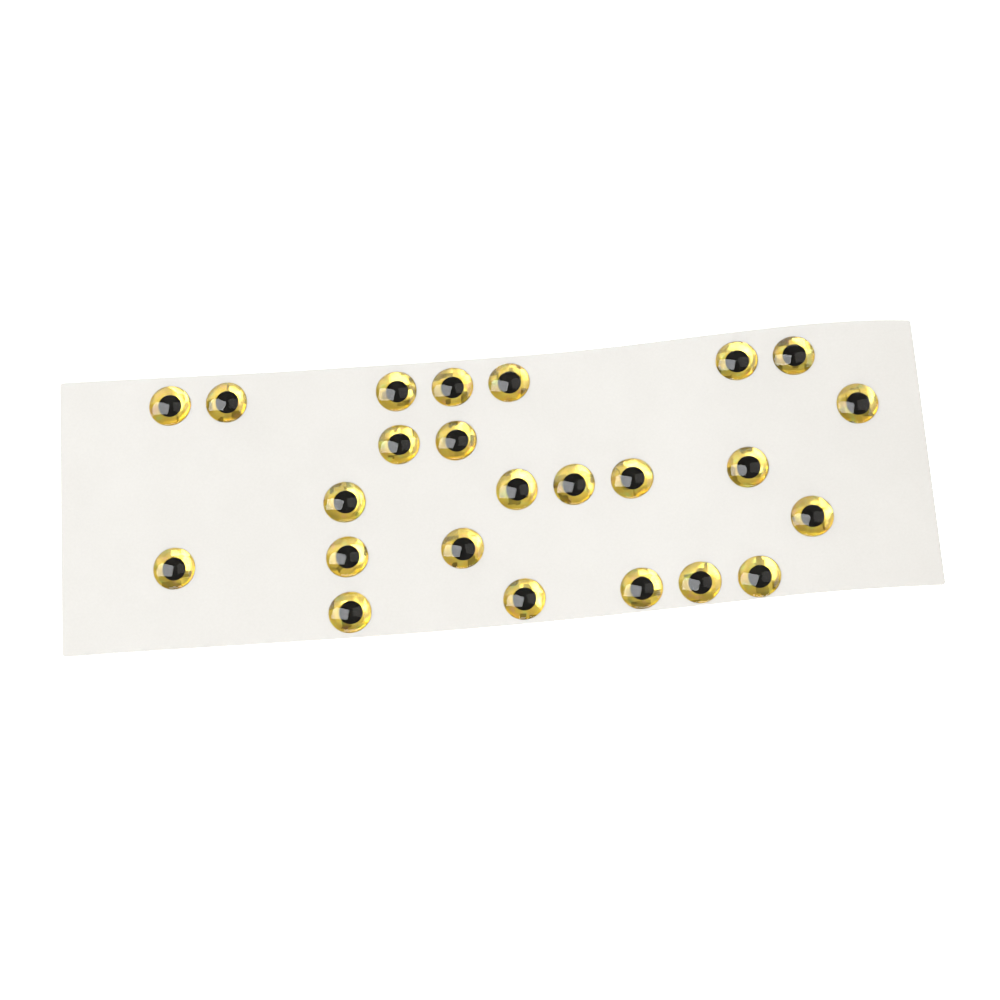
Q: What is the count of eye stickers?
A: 24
